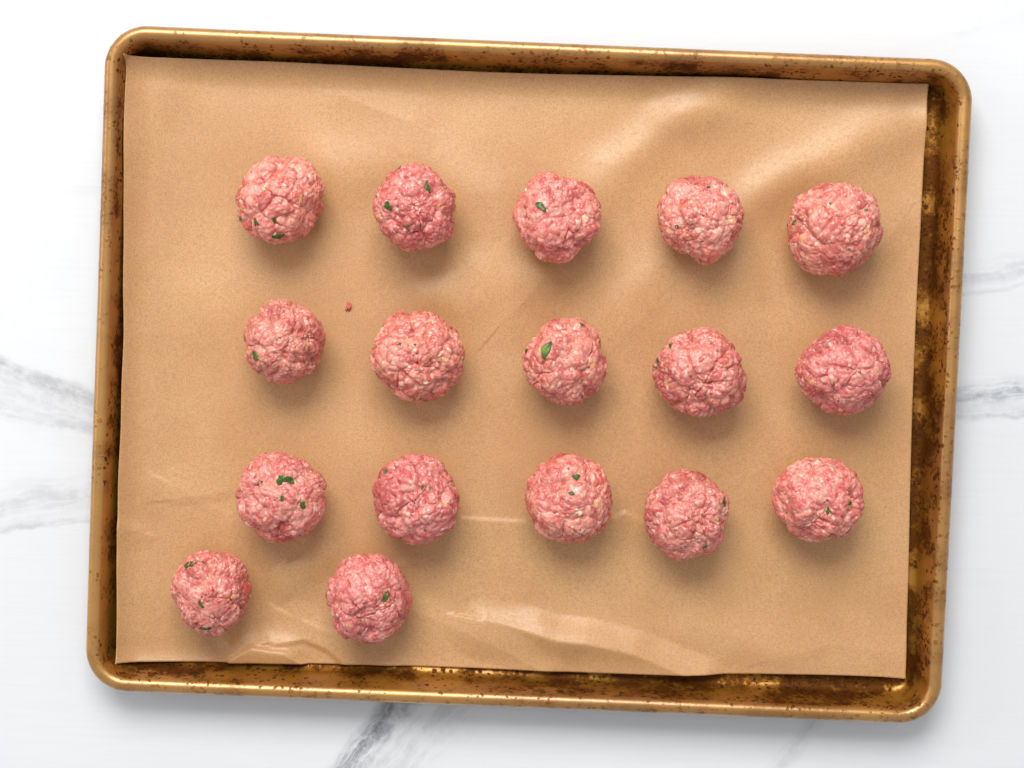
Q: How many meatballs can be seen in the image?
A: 17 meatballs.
